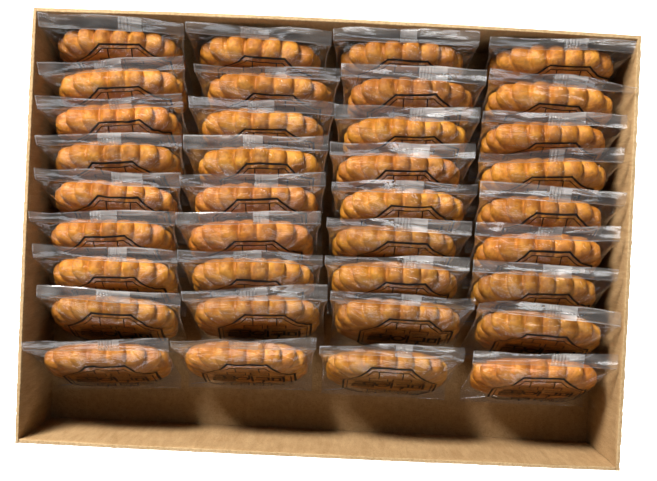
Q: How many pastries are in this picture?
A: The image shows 36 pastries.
